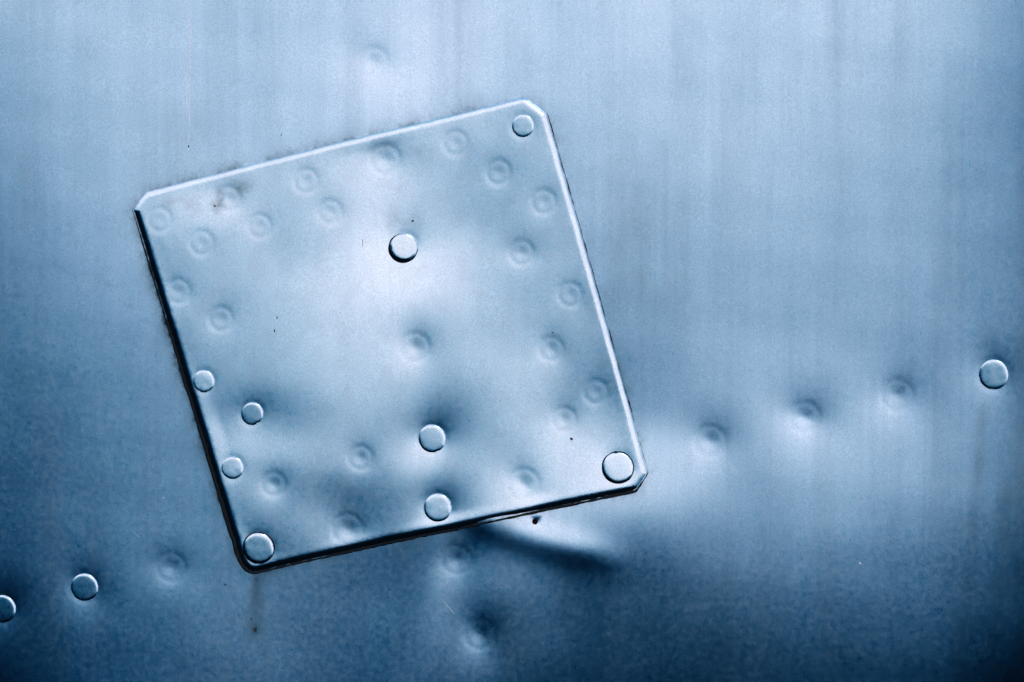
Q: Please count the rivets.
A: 12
